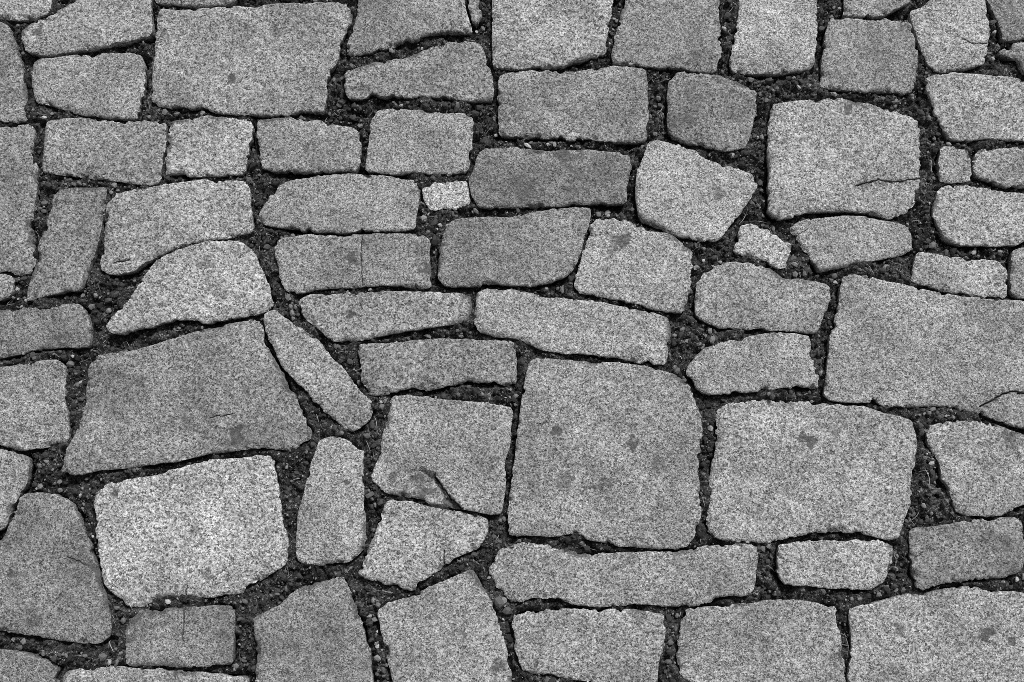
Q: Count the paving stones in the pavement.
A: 74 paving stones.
